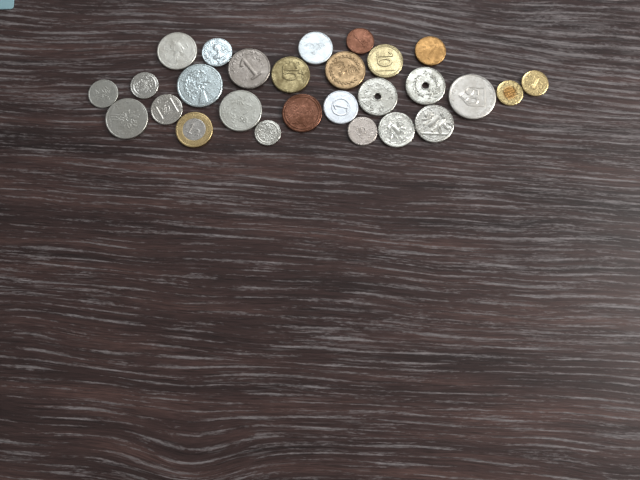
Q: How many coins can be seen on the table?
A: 27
